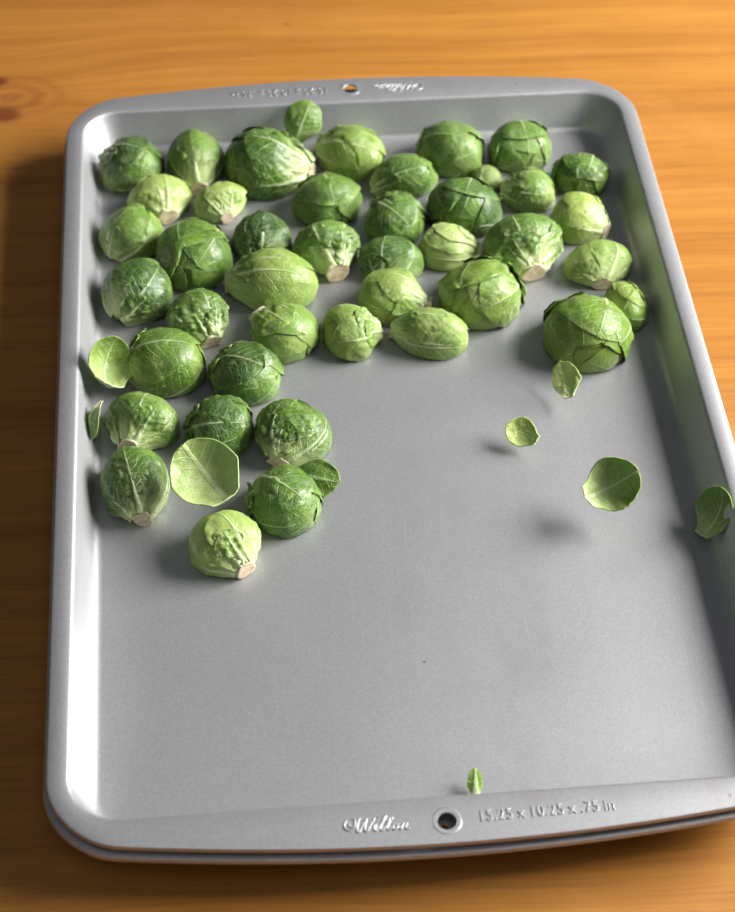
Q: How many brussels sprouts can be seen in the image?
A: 42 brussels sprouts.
